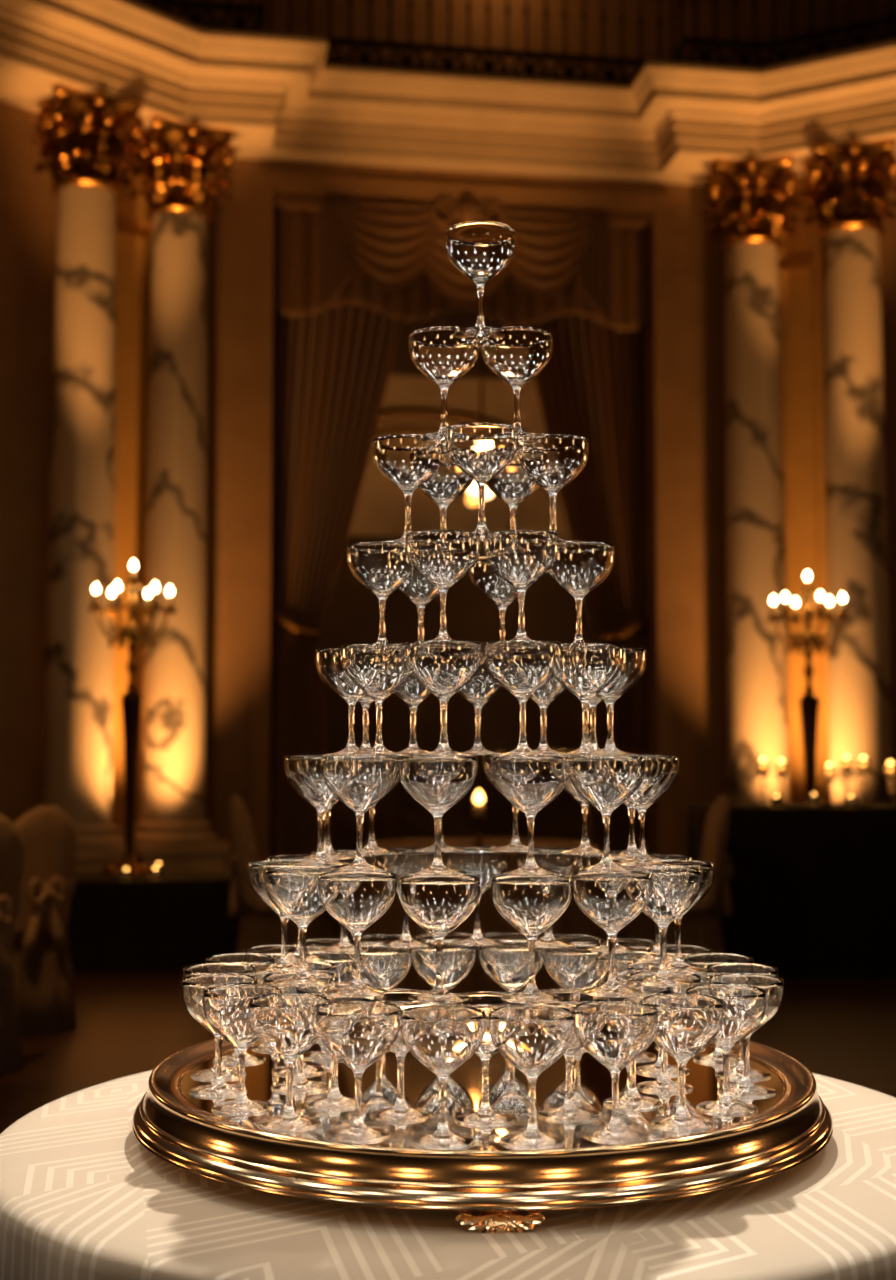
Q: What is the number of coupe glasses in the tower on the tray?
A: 89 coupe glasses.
